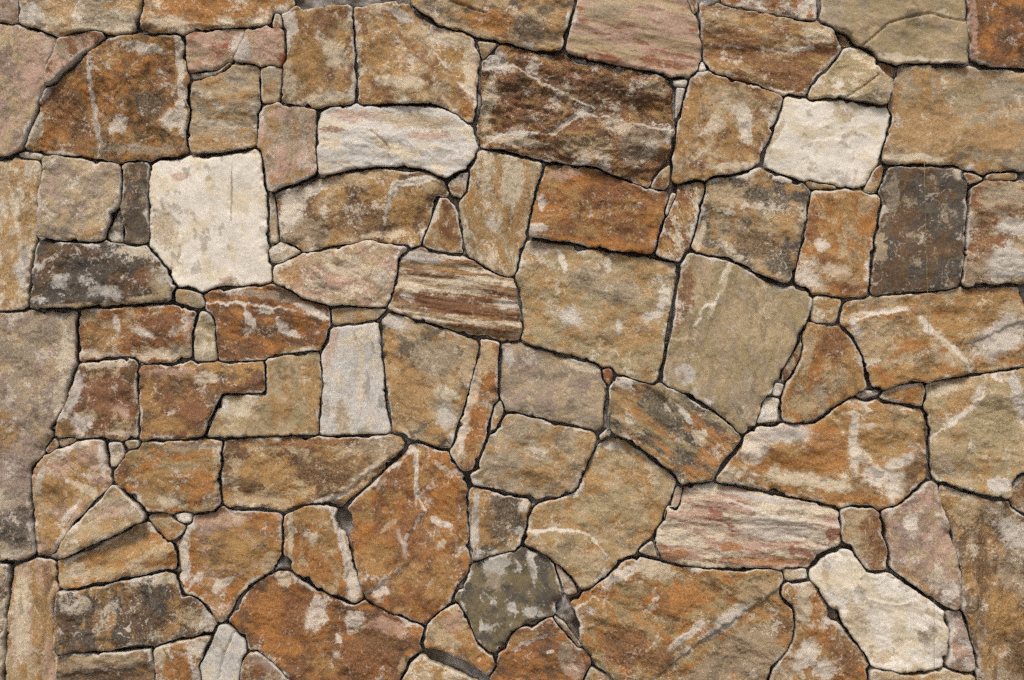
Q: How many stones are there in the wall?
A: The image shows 135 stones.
